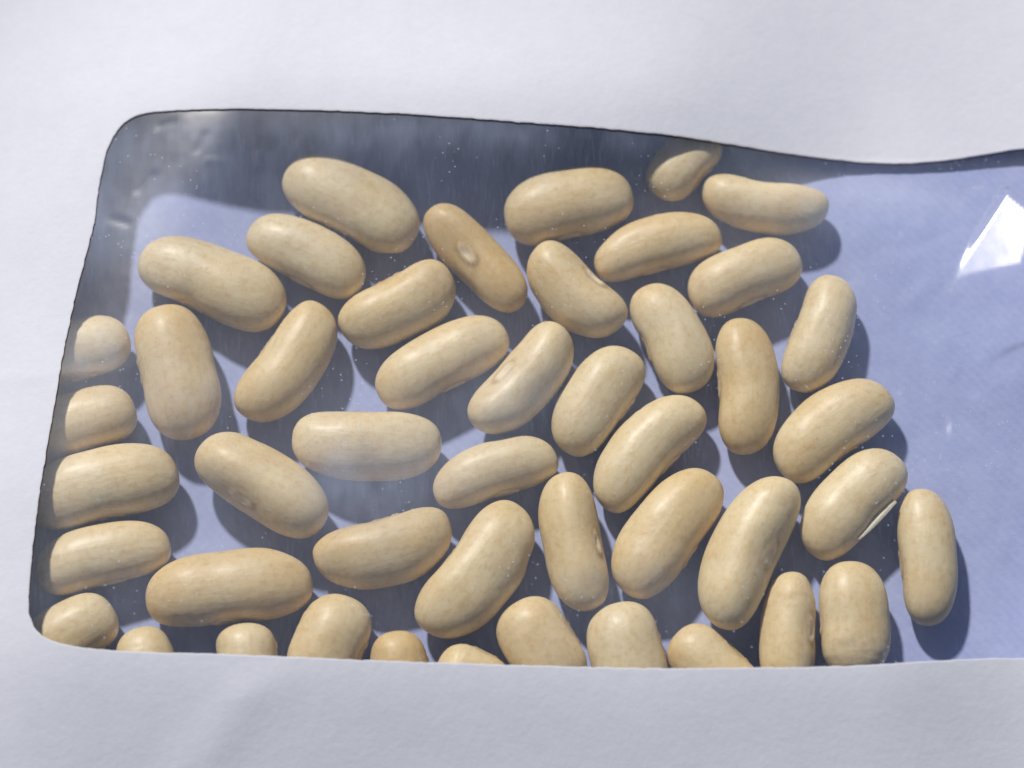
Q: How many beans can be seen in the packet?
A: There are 47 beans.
